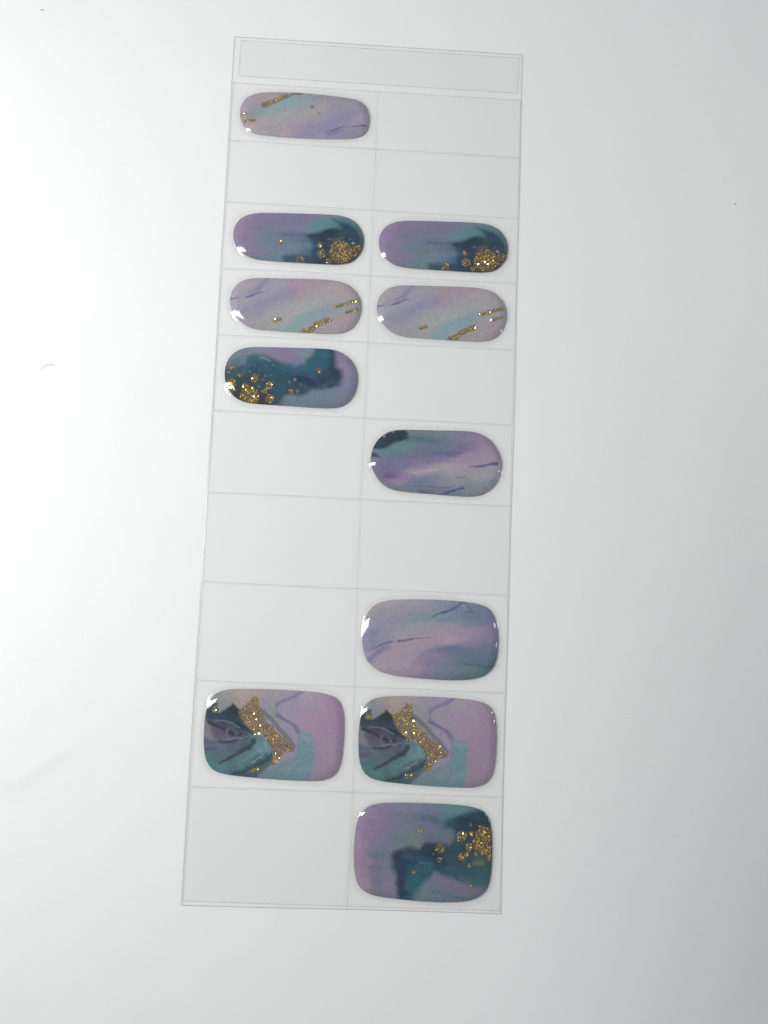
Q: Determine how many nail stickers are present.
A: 11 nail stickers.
